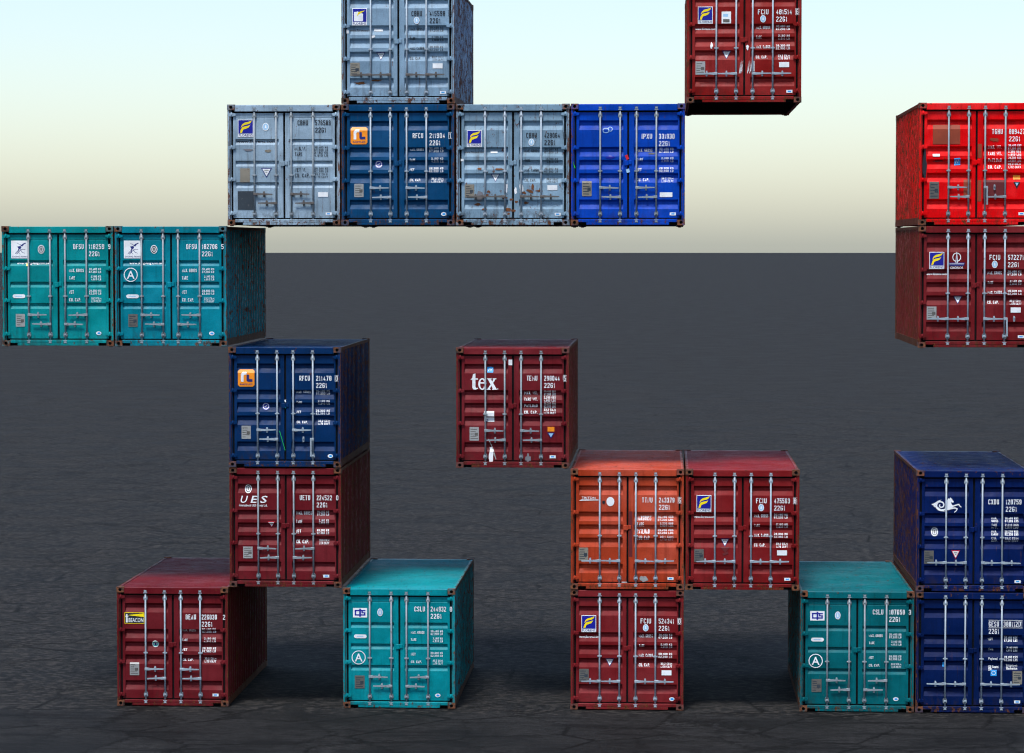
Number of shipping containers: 21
